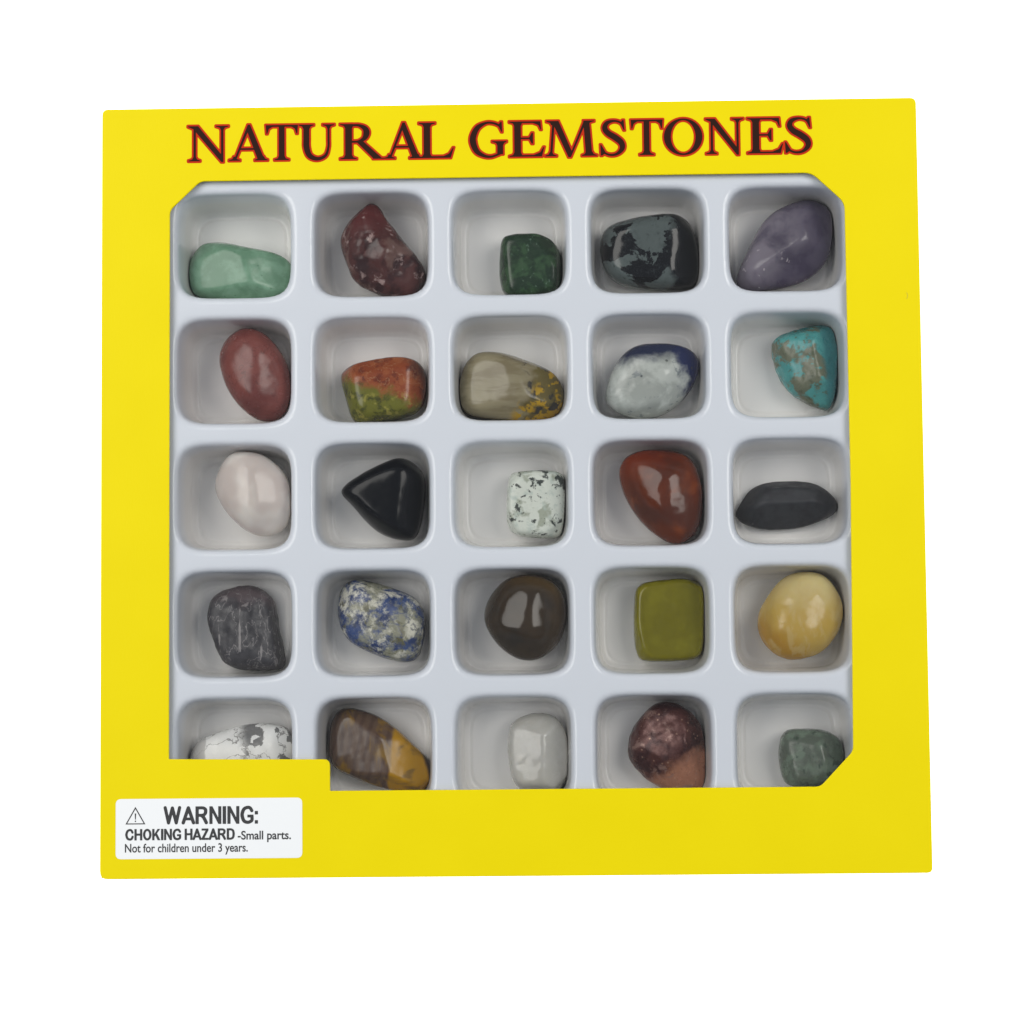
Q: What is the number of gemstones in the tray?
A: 25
